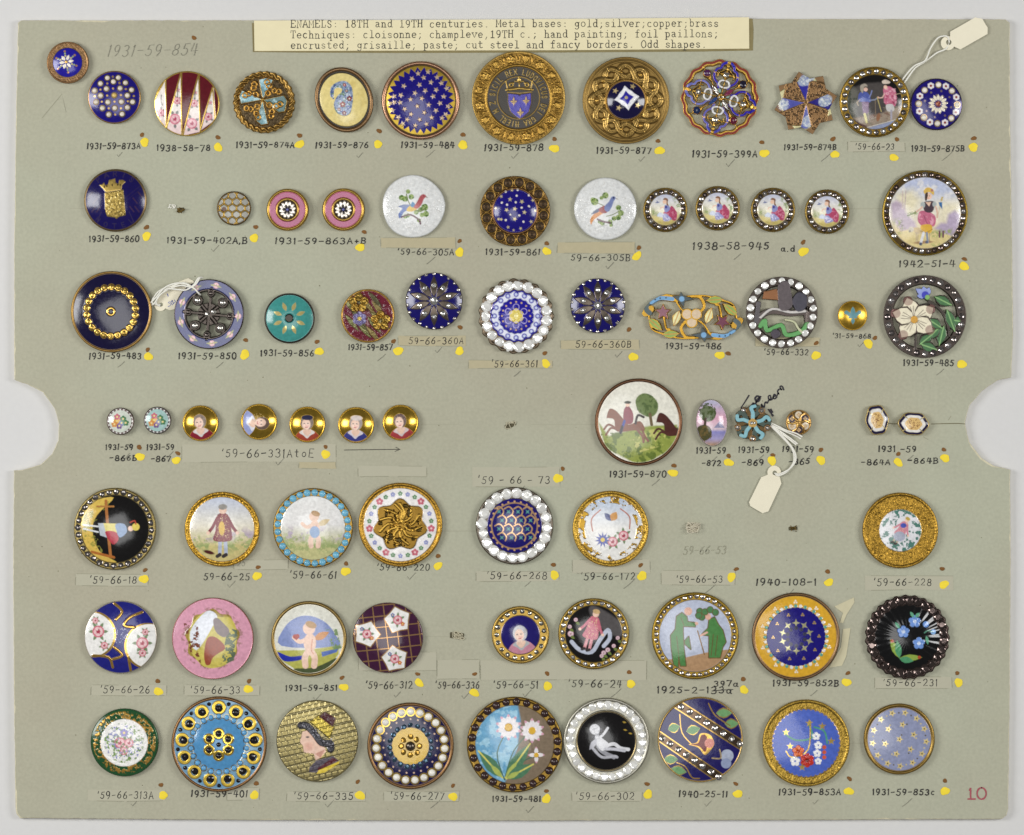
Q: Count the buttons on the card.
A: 73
